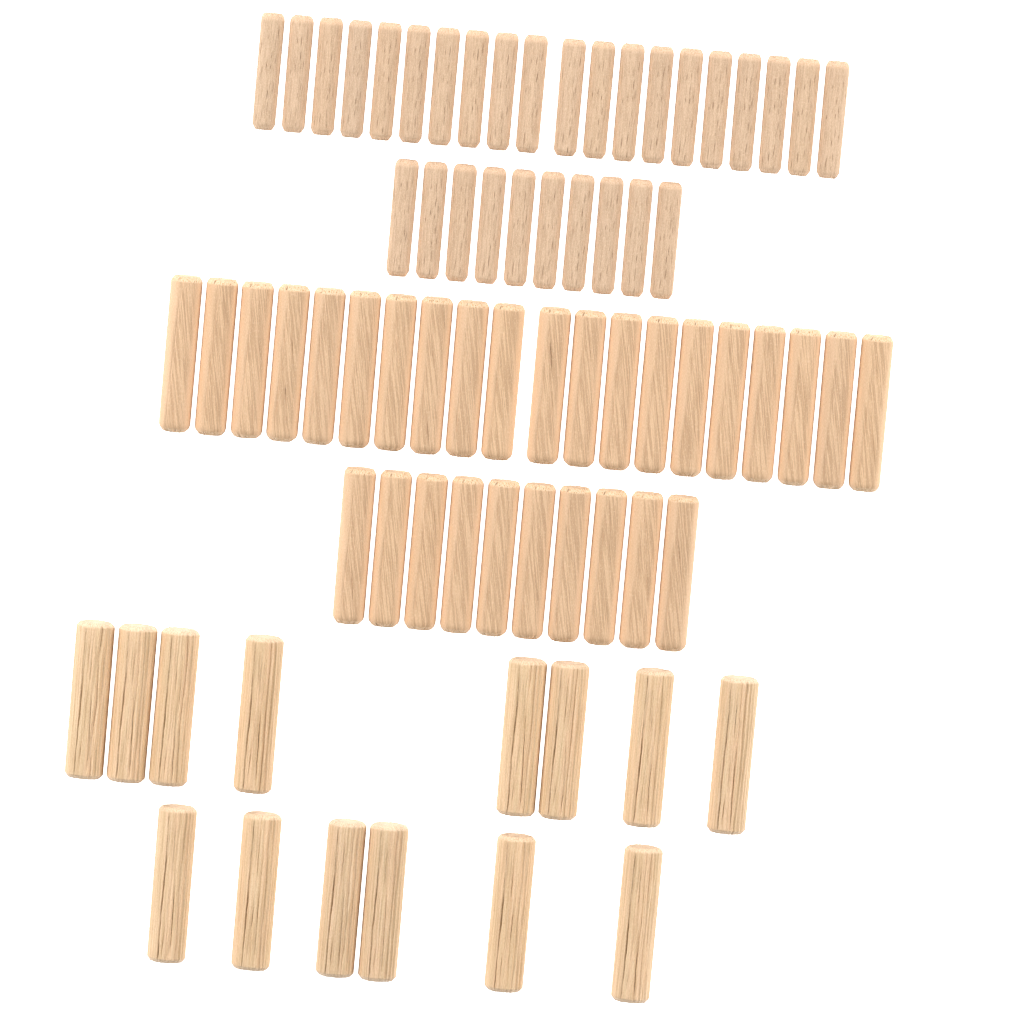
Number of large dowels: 14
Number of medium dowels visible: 30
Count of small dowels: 30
